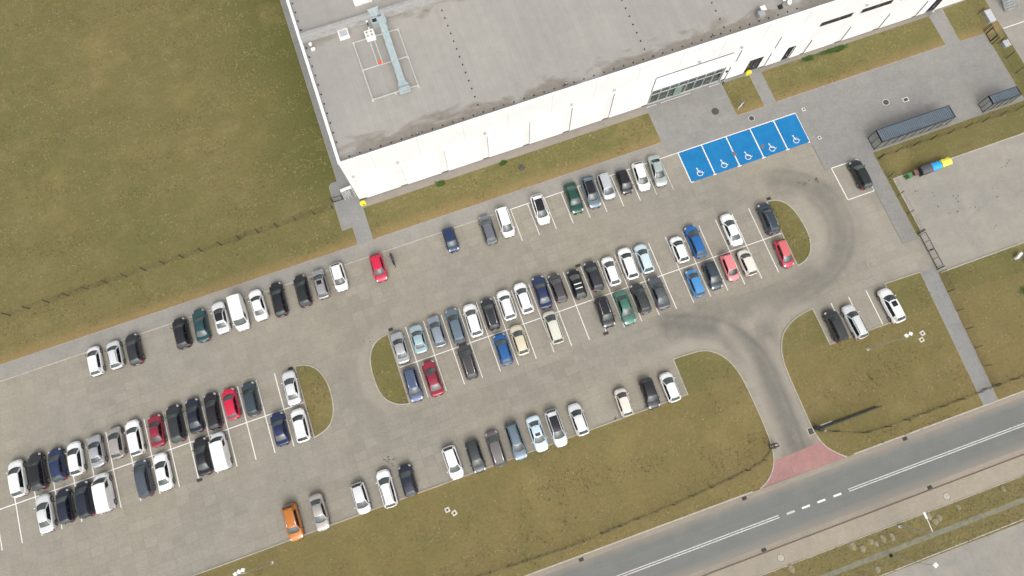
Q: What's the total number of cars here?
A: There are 100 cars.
